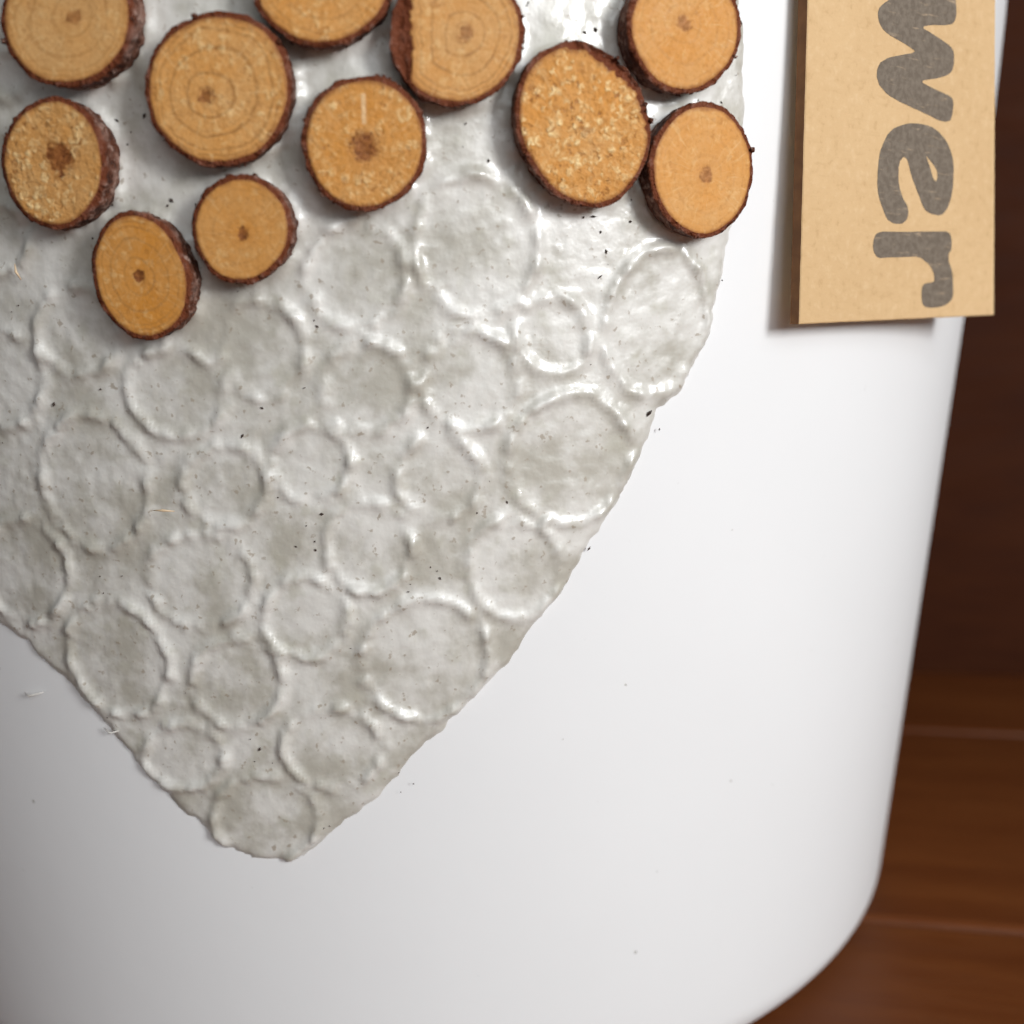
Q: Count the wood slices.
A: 11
